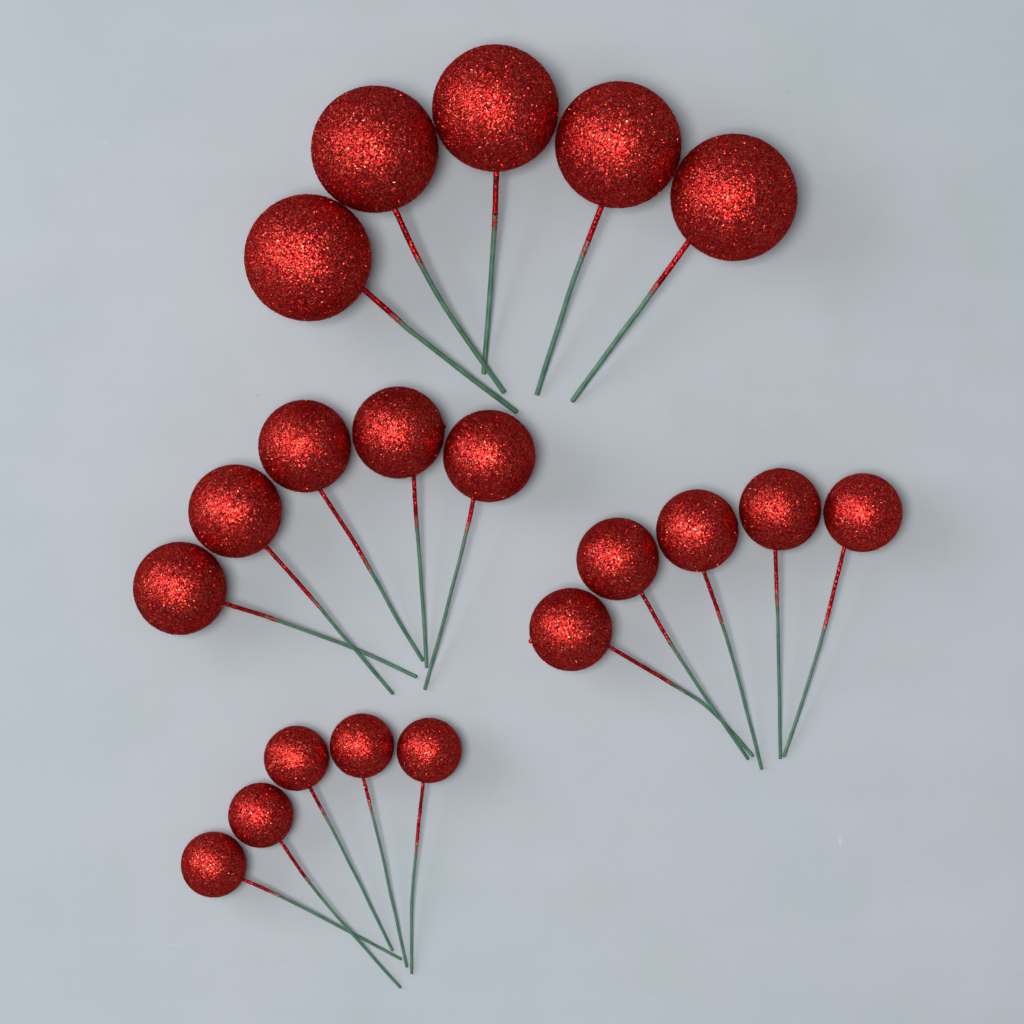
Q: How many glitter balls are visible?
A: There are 20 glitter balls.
